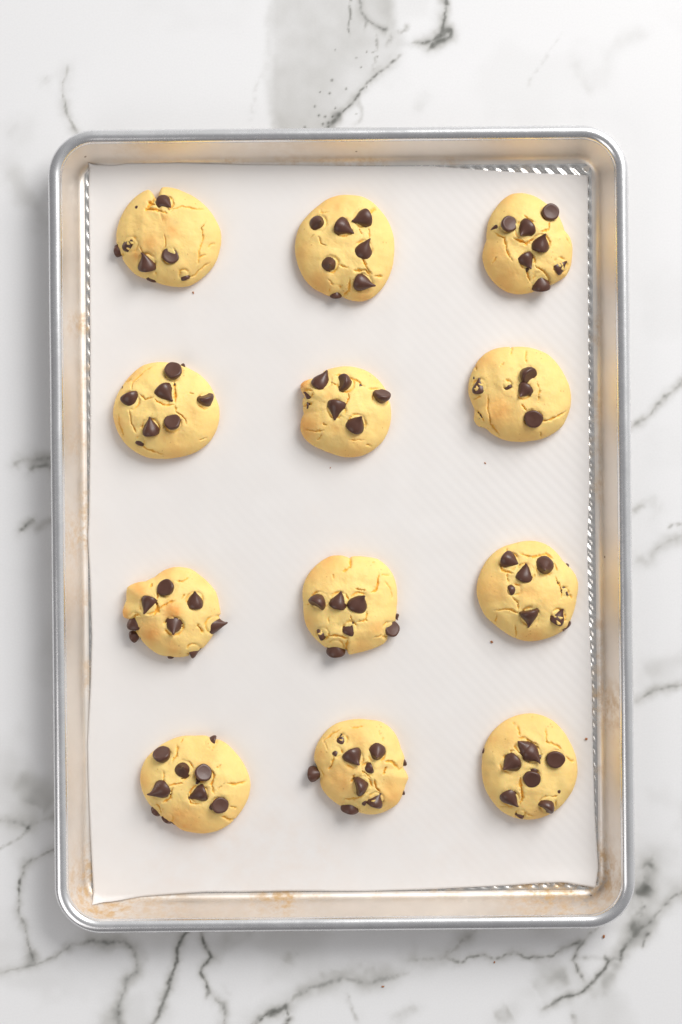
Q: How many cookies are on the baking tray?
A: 12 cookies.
